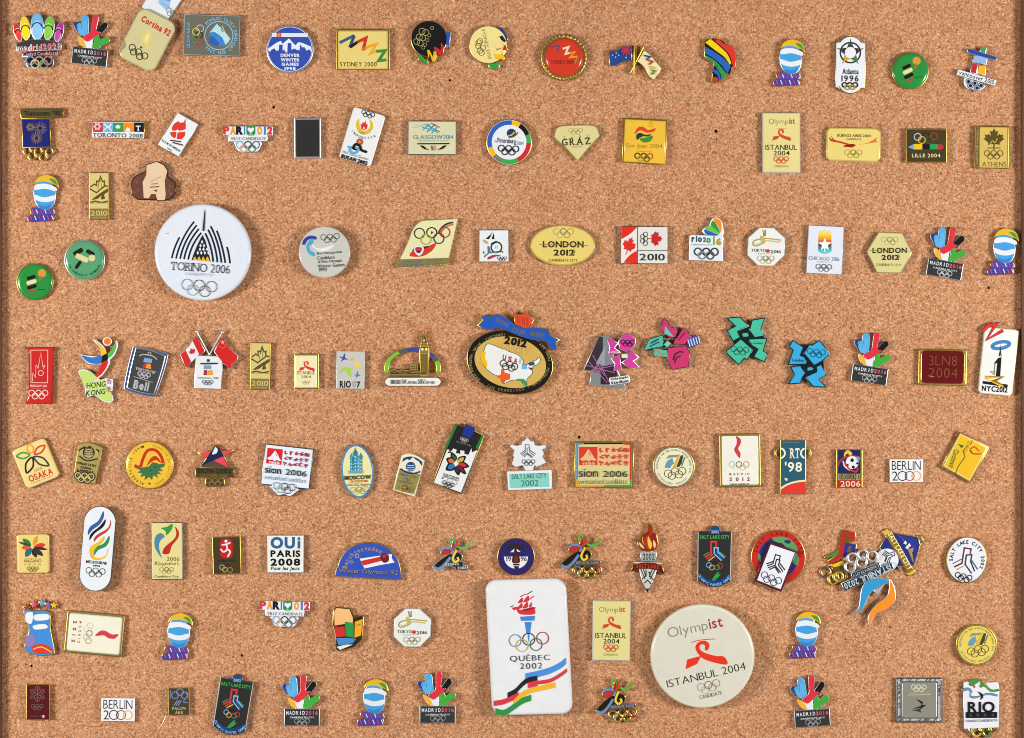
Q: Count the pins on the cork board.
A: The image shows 118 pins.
